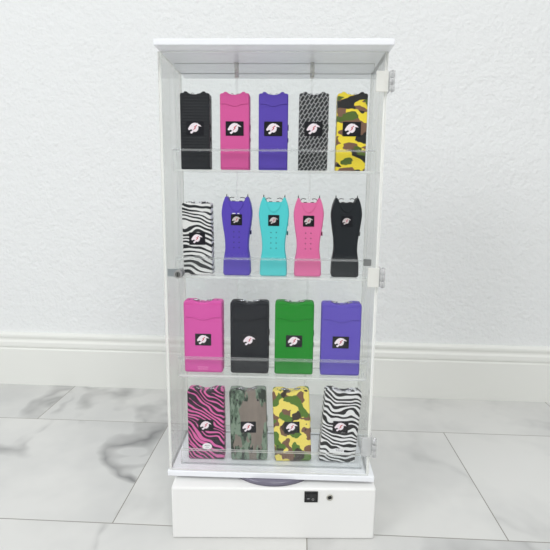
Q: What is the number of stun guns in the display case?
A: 18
